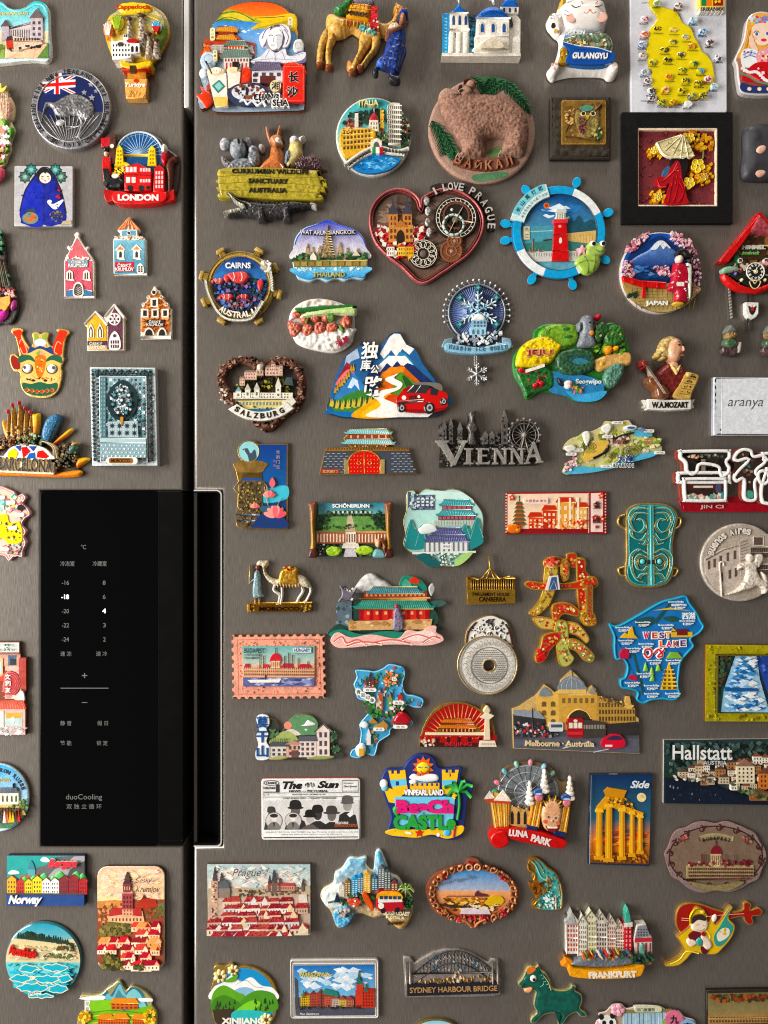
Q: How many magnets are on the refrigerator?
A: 87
